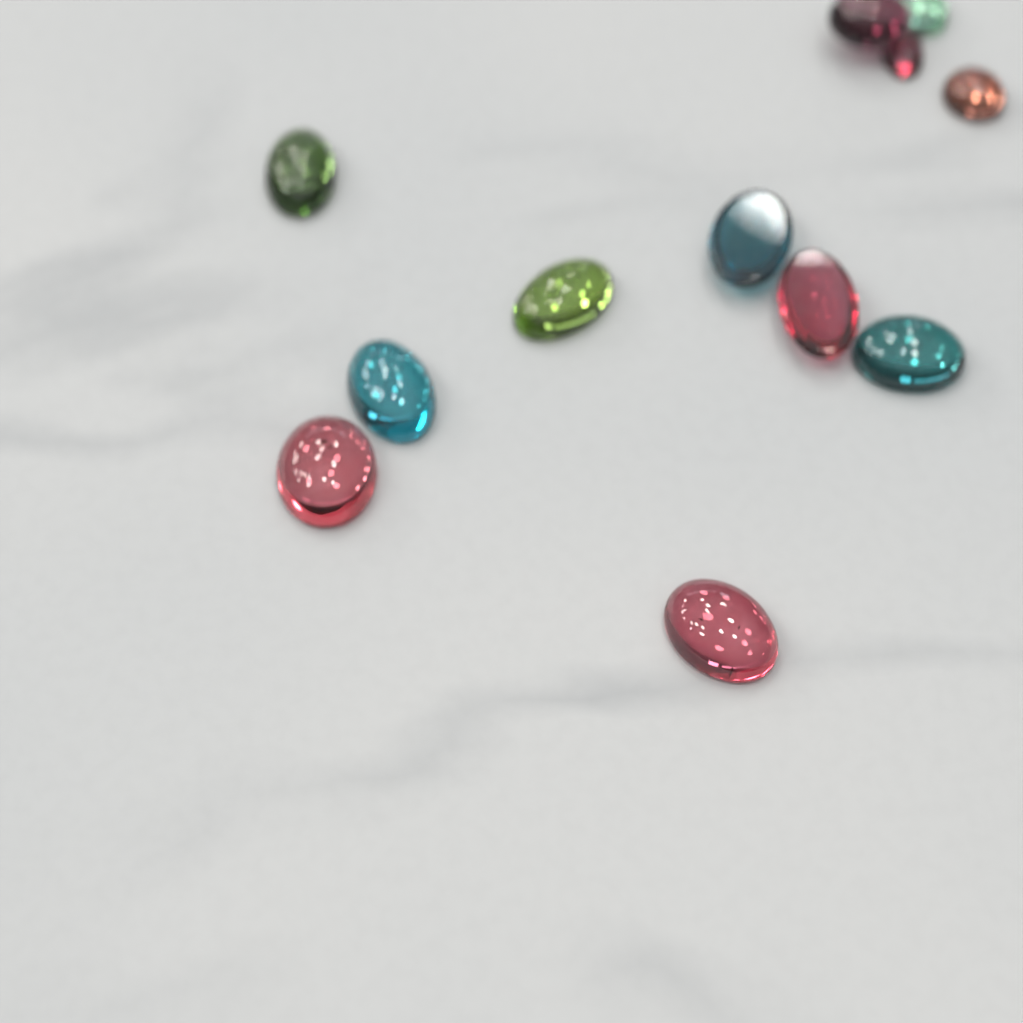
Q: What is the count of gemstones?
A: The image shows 12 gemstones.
